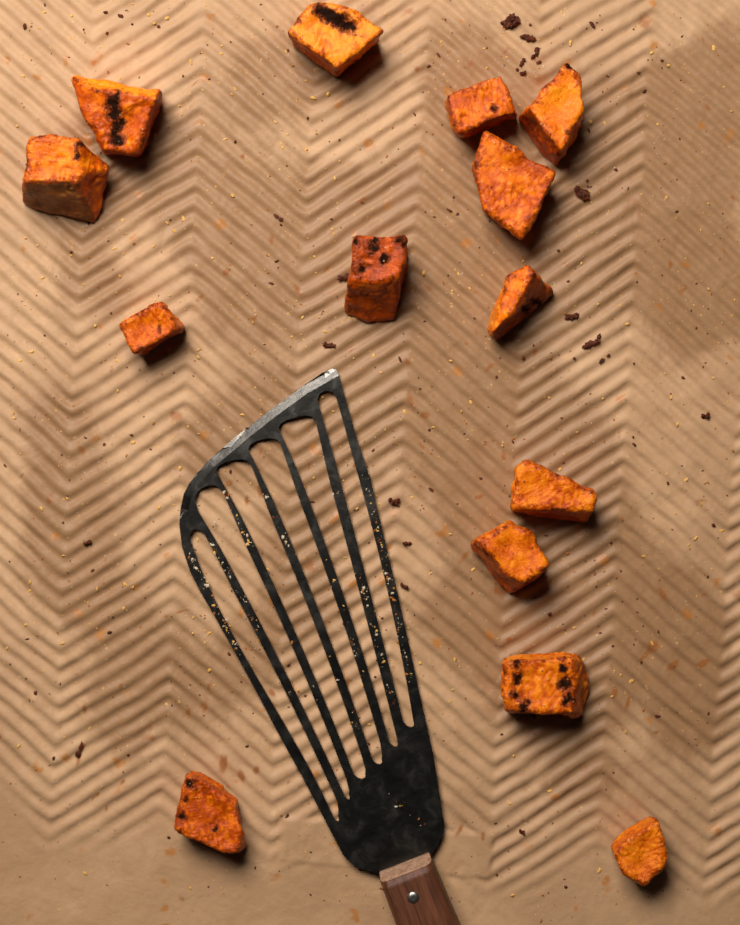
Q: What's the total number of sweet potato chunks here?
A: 14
